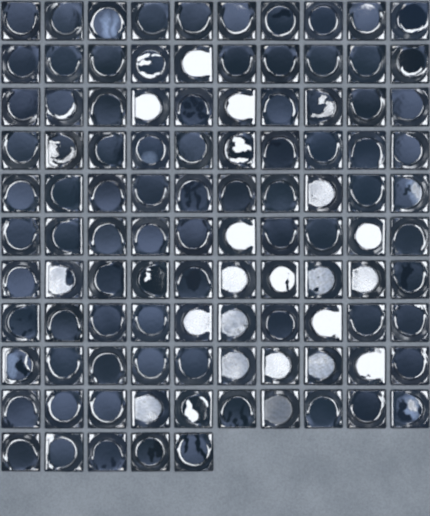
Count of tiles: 105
